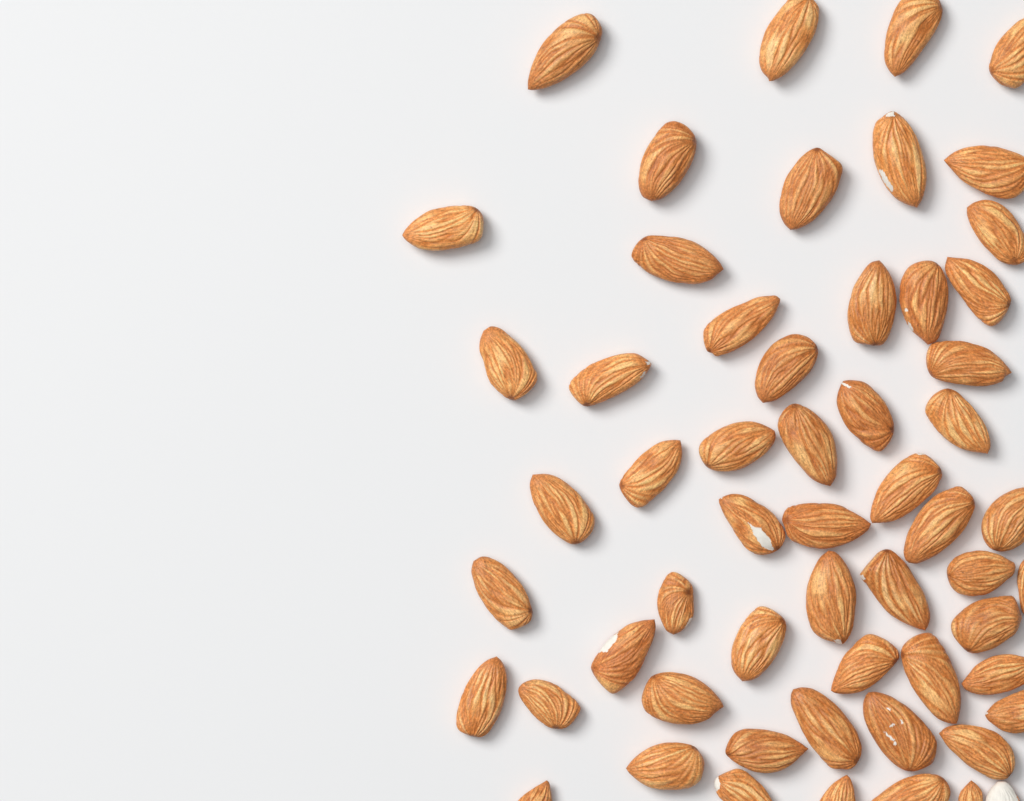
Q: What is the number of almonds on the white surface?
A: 57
